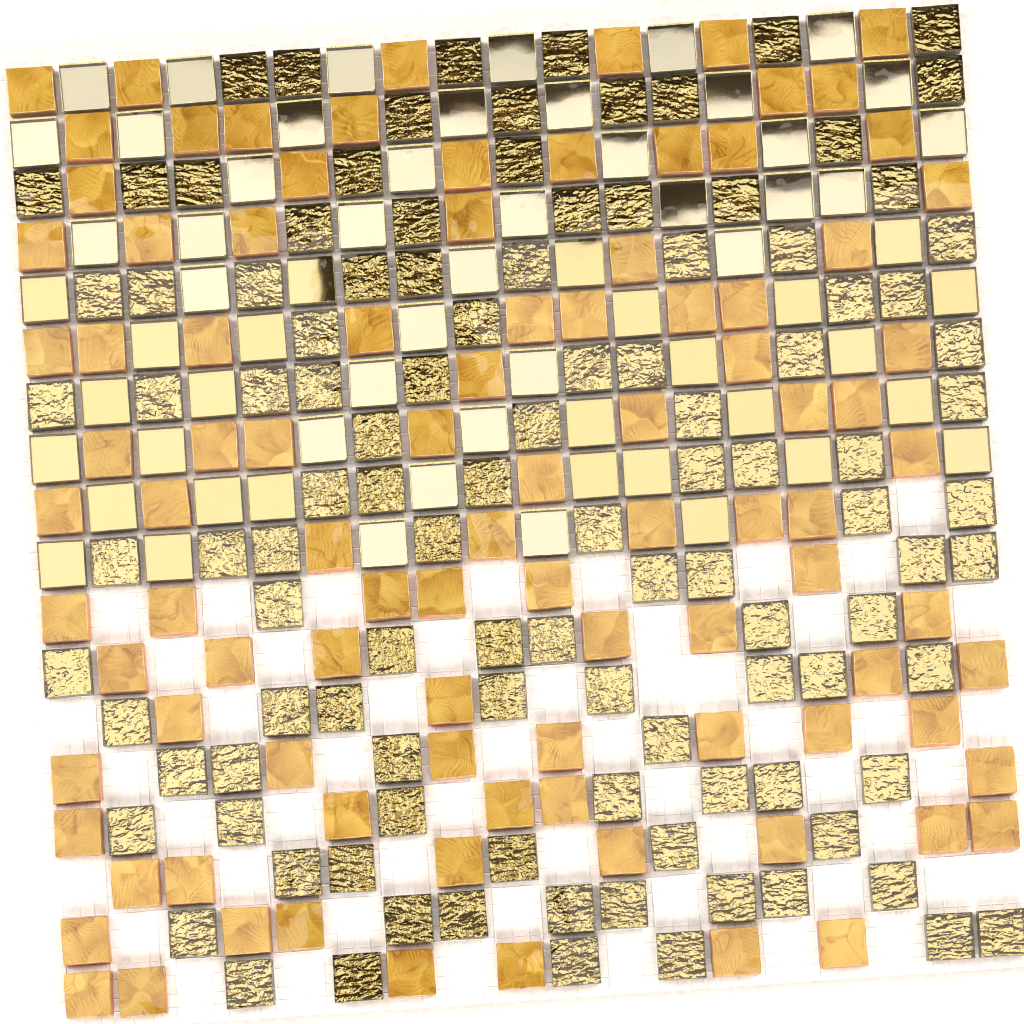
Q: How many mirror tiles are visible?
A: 64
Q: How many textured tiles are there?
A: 111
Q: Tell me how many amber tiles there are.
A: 97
